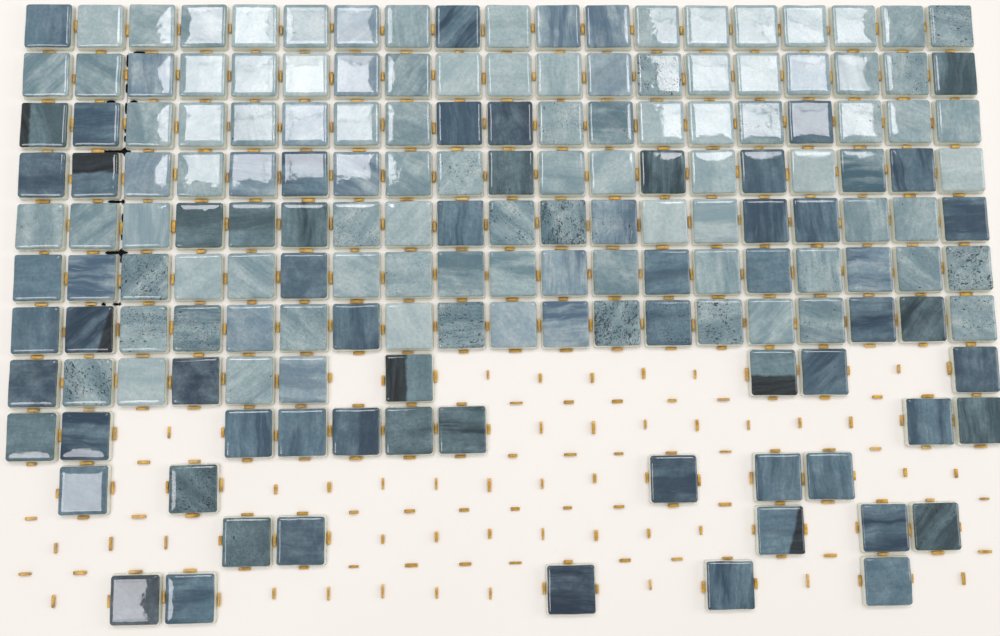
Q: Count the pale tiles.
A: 105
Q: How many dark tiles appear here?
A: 62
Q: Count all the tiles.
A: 167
